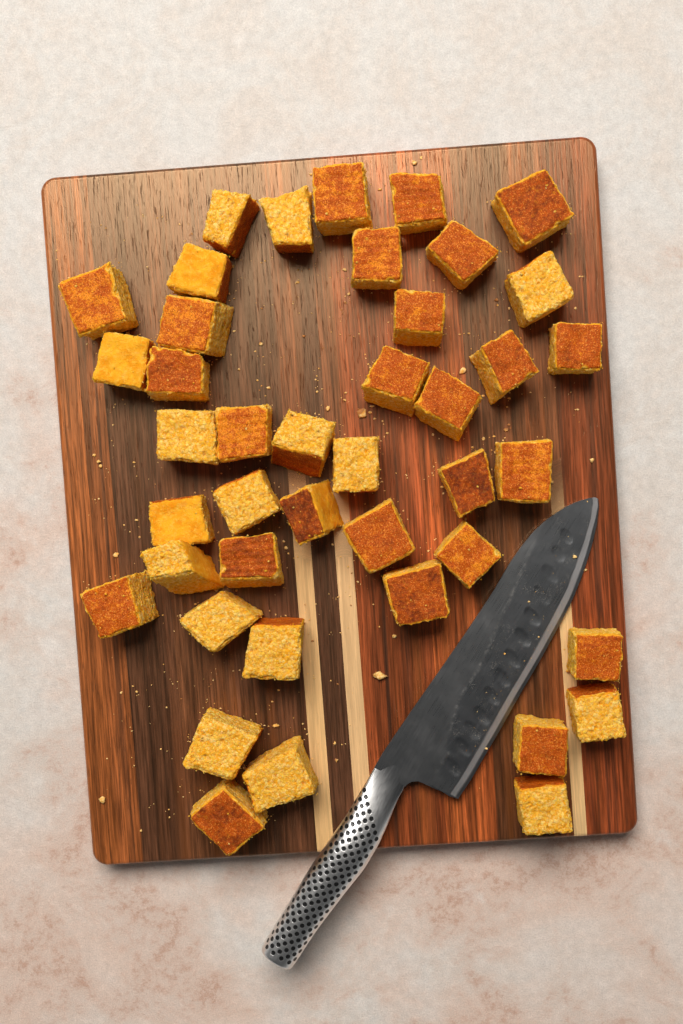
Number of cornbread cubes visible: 42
